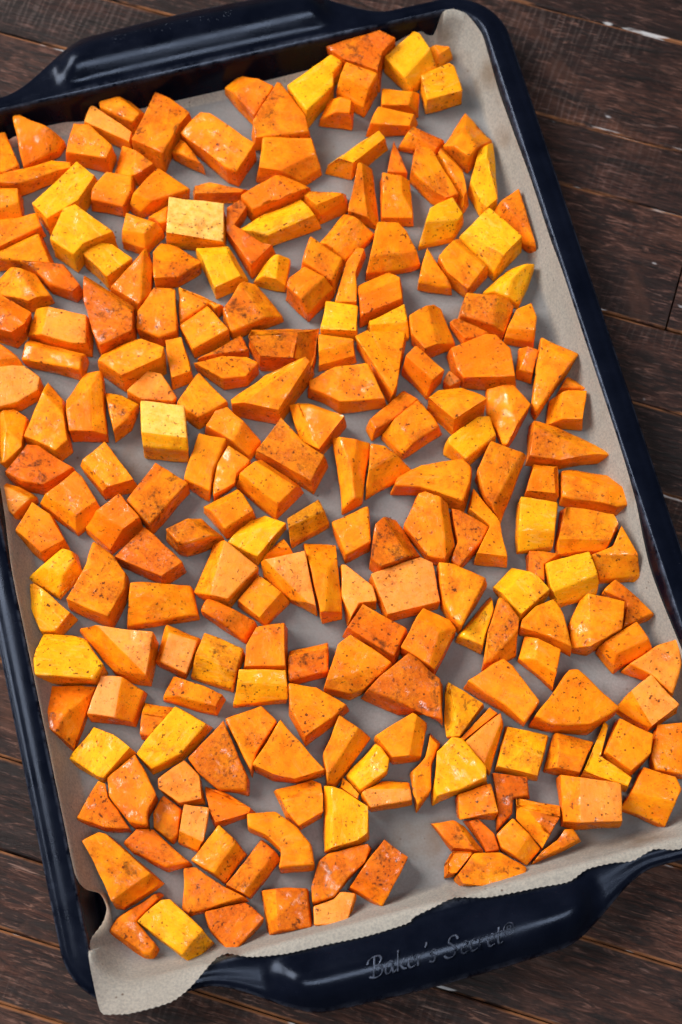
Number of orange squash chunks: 197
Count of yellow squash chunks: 40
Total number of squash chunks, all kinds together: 237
